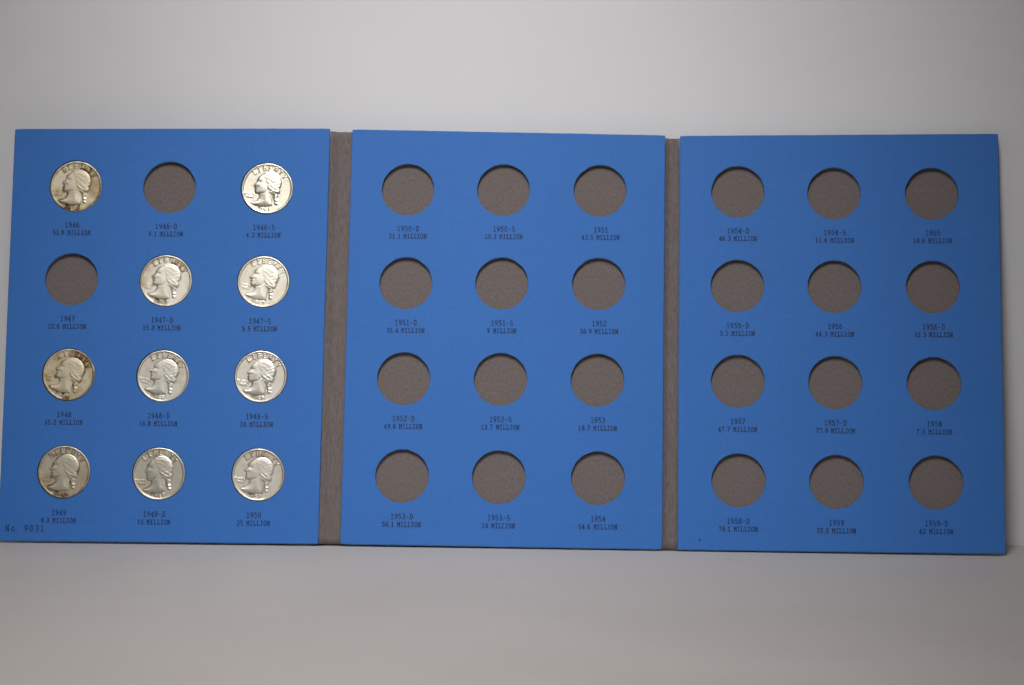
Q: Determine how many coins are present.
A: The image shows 10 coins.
